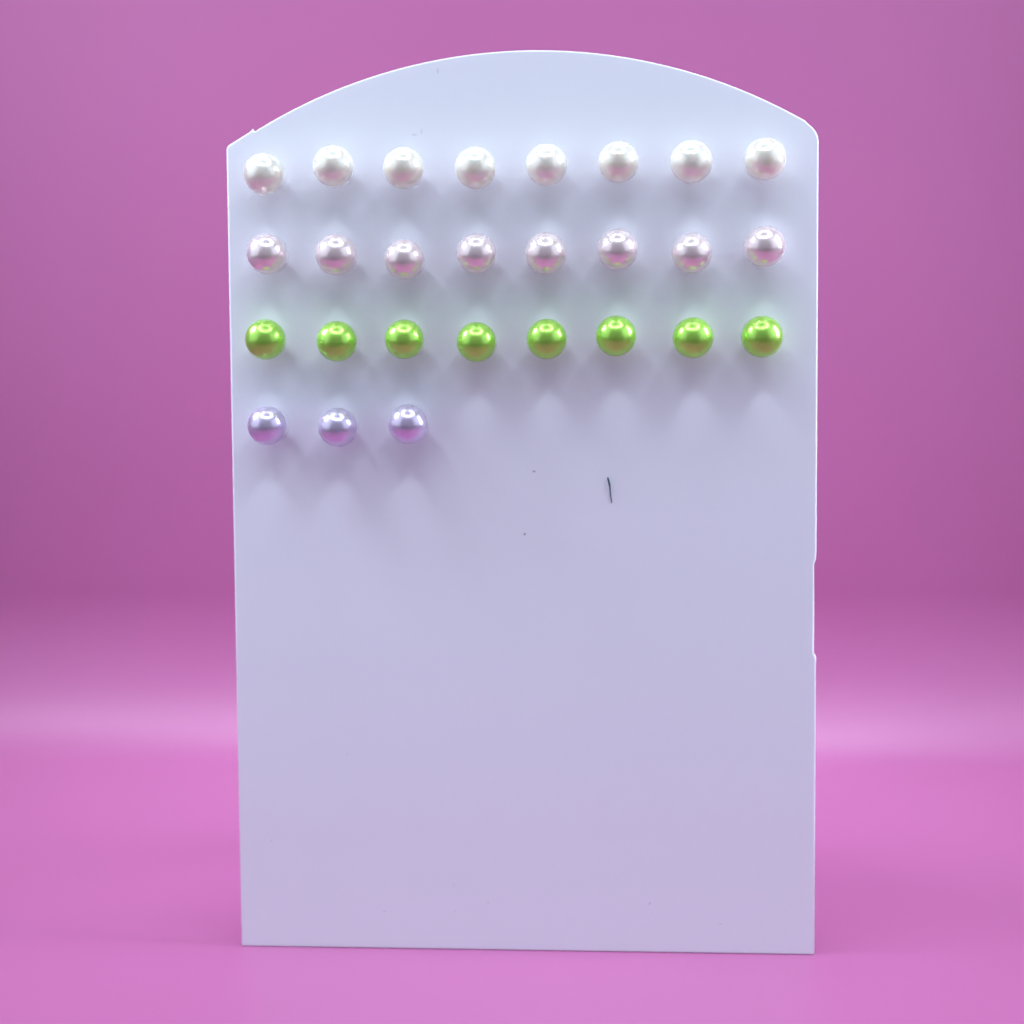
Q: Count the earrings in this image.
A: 27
